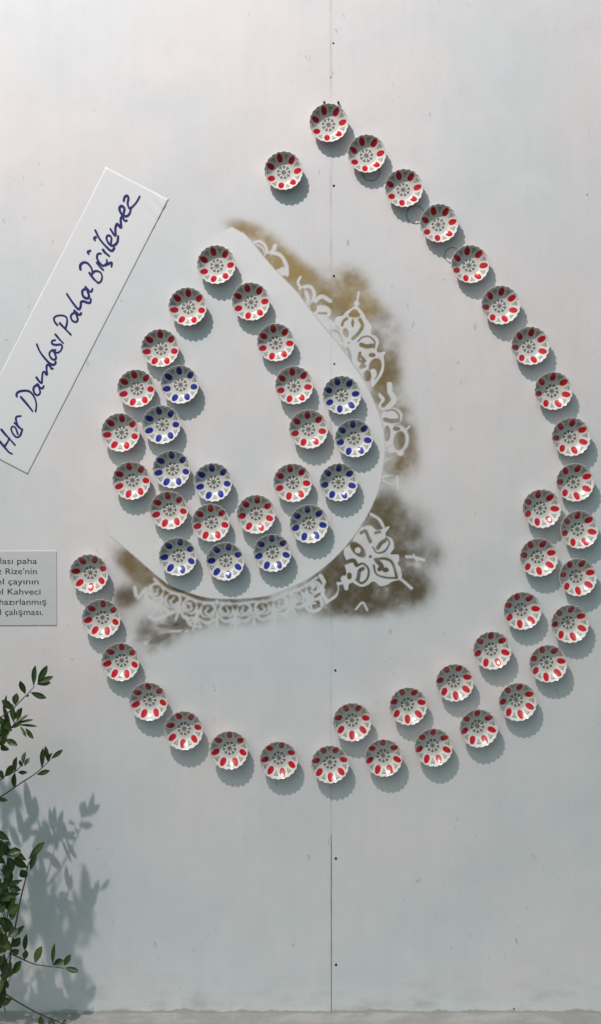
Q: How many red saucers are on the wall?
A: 48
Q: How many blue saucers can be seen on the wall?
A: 11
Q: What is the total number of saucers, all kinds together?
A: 59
